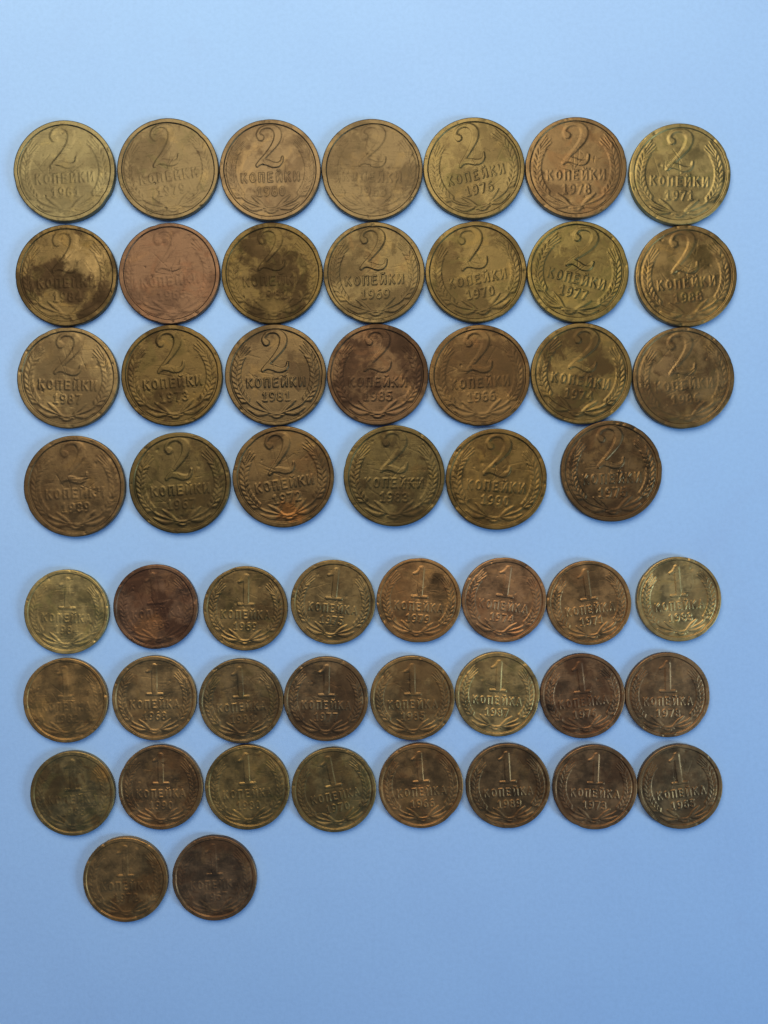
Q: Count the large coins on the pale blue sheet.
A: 27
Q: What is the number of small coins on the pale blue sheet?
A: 26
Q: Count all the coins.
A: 53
